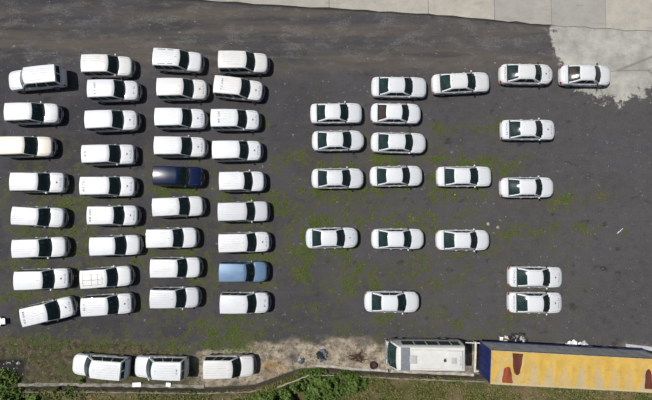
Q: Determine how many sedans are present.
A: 19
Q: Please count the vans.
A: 38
